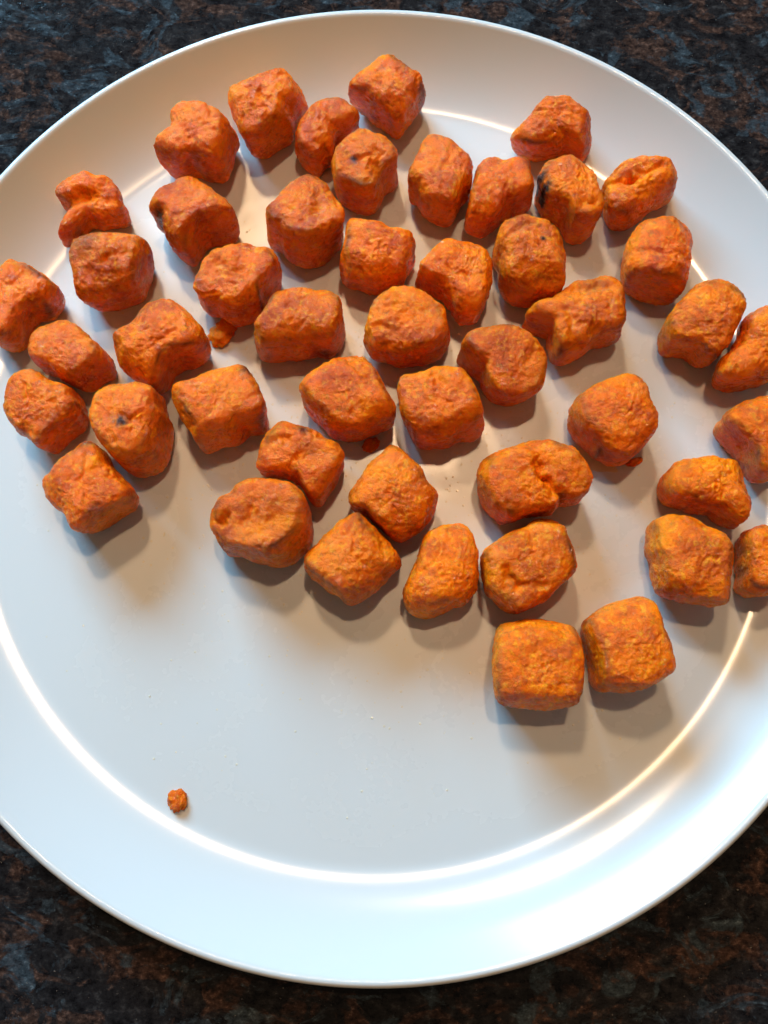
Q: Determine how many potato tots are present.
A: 48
